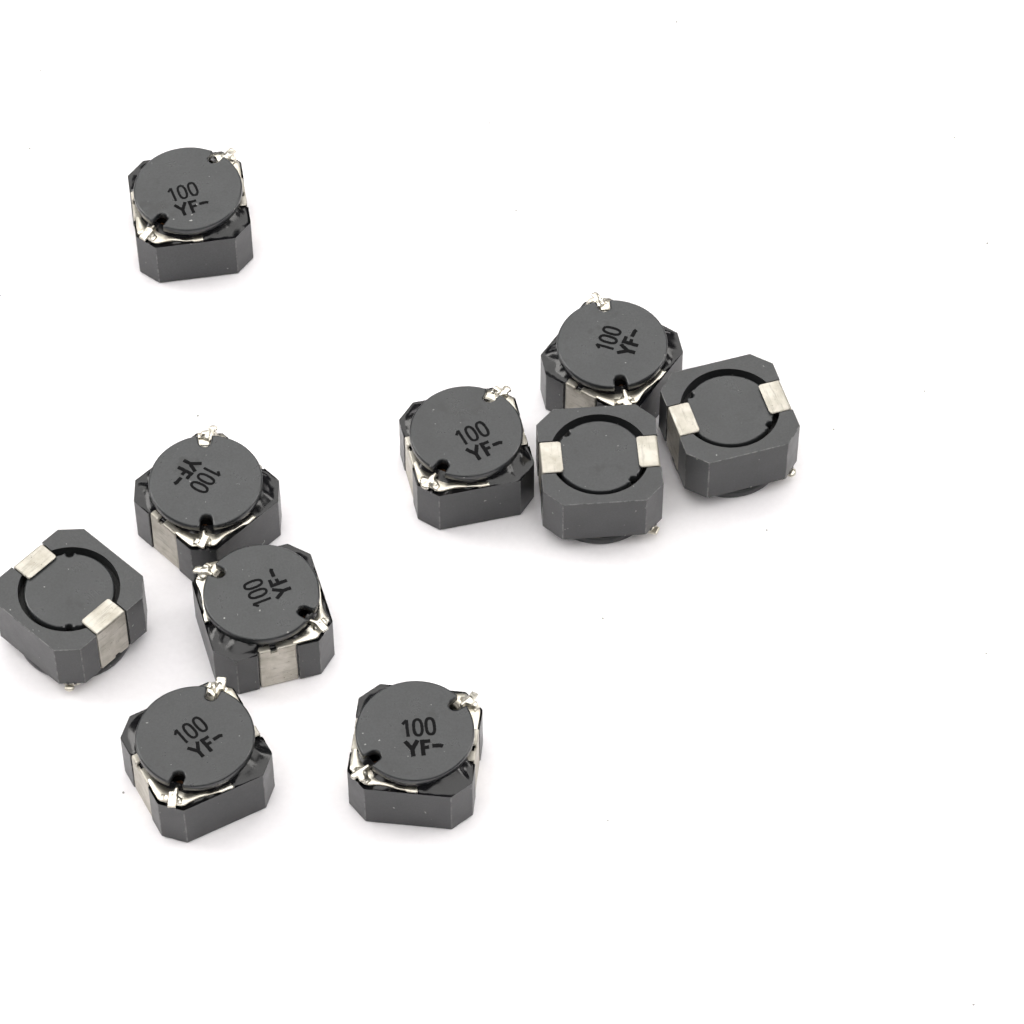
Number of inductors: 10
